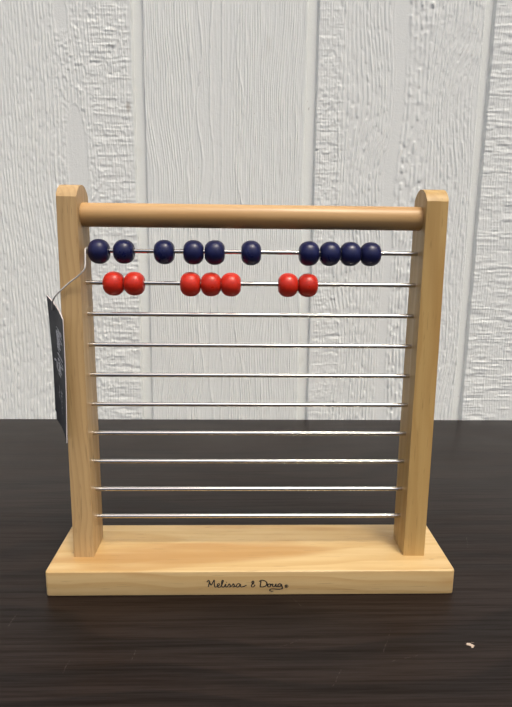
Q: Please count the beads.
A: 17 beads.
